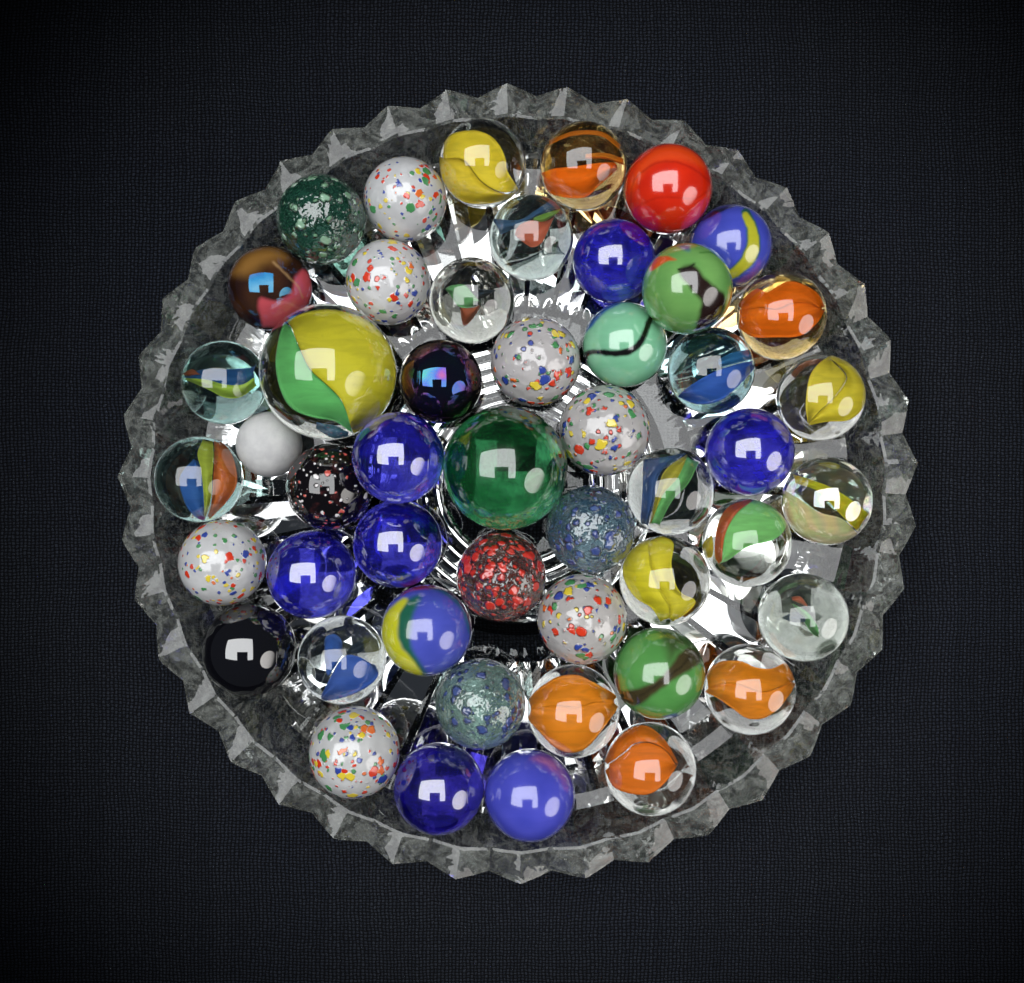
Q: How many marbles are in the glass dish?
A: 49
